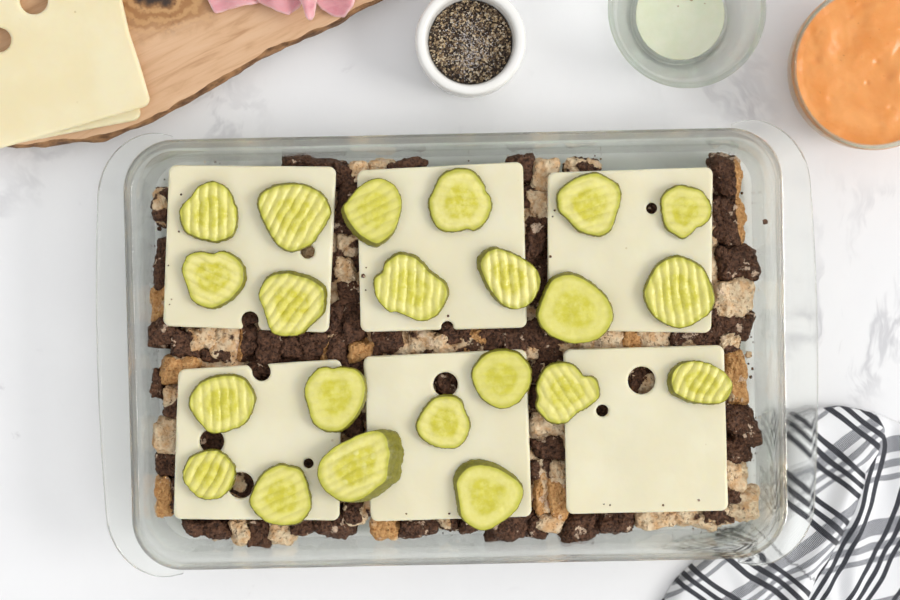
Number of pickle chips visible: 22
